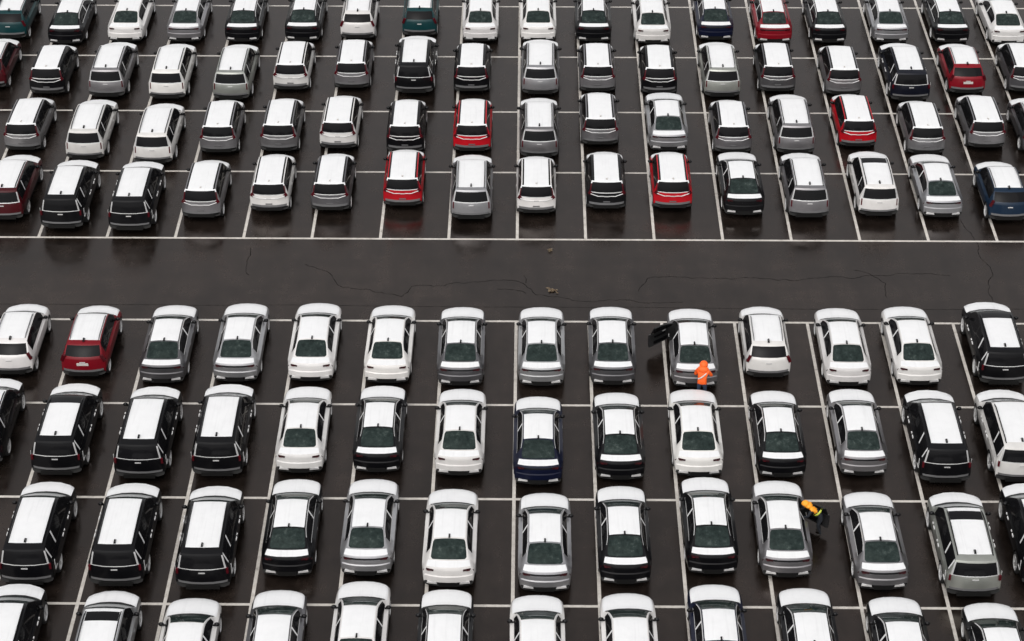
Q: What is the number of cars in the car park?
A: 122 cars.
